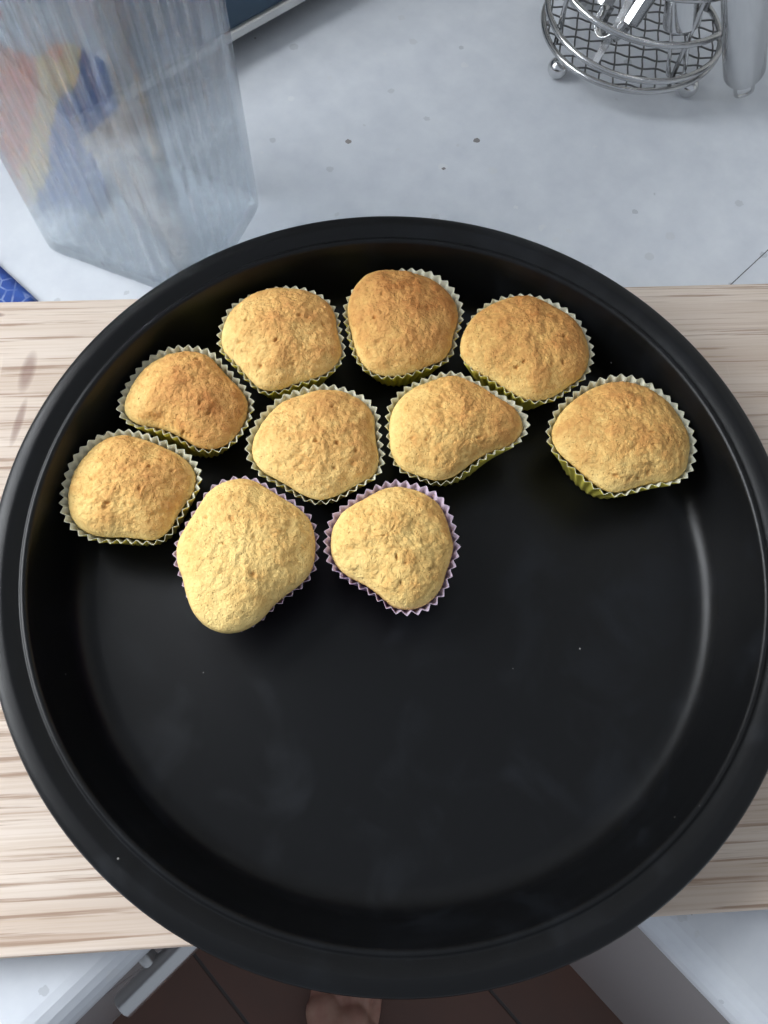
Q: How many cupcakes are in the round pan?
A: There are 10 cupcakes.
